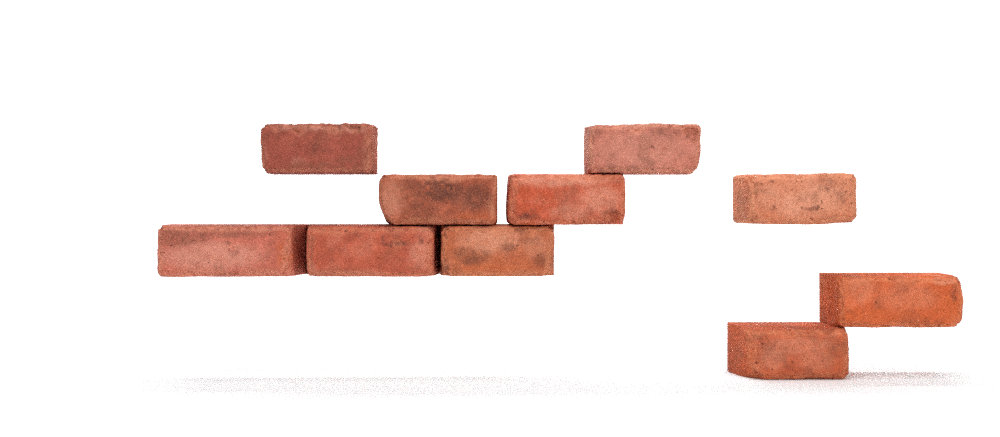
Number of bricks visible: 10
